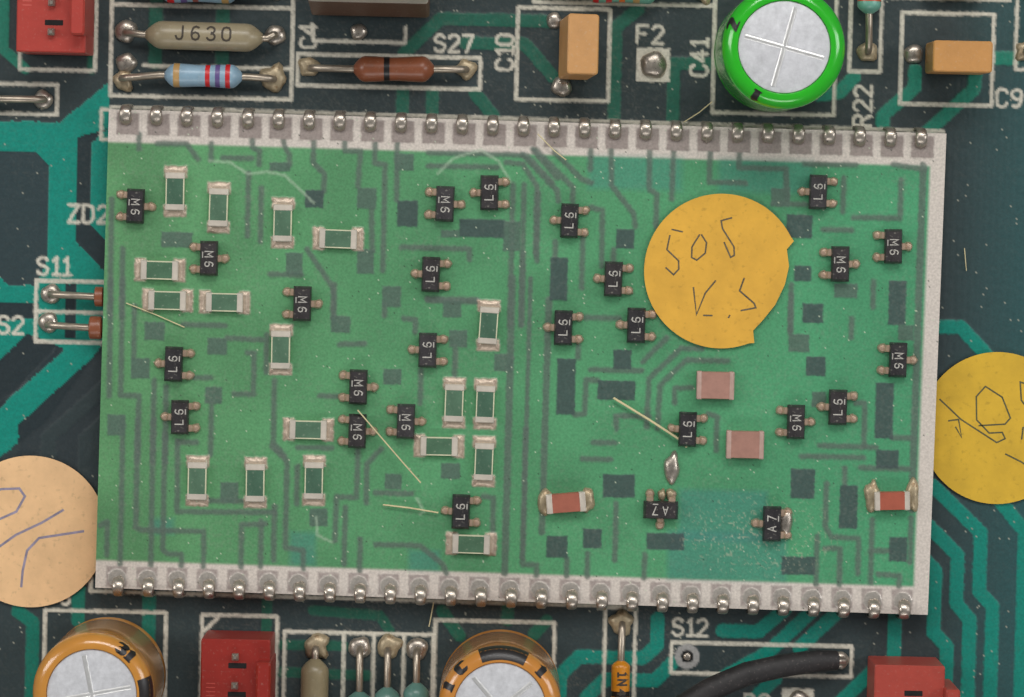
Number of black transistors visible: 26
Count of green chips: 18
